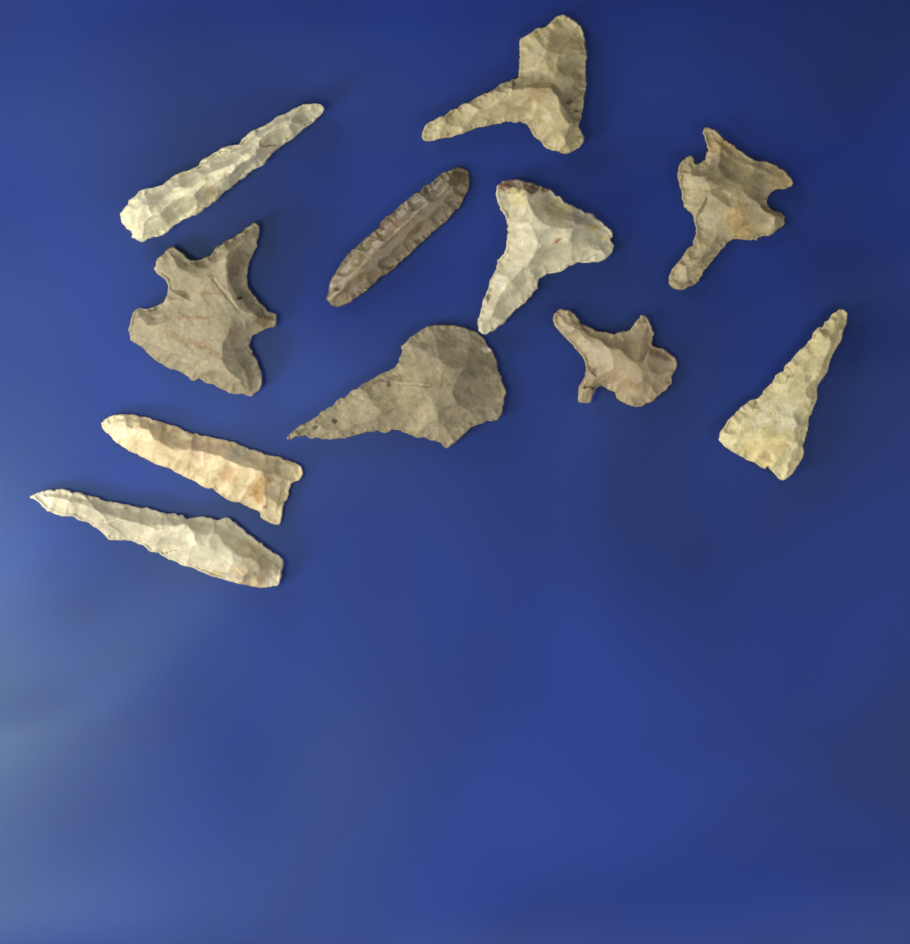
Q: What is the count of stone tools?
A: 11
